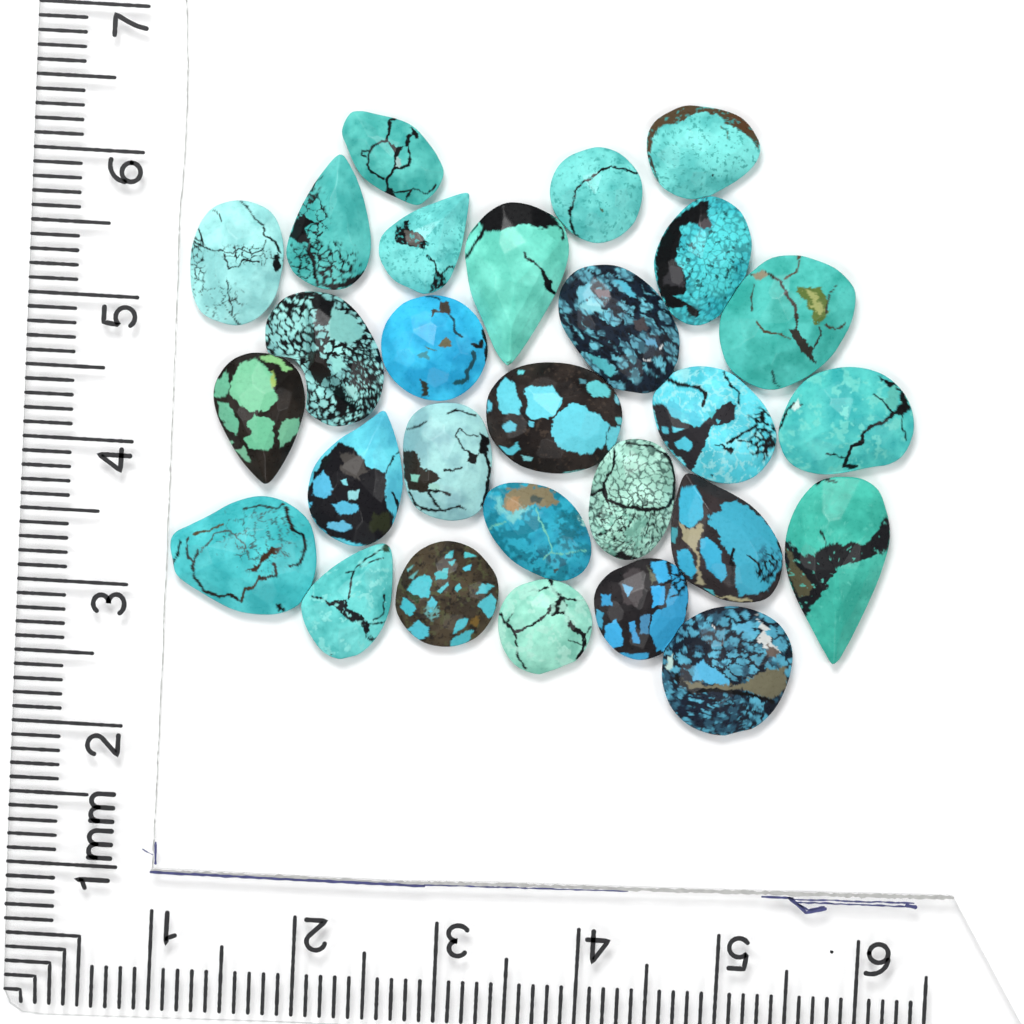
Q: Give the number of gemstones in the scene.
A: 28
